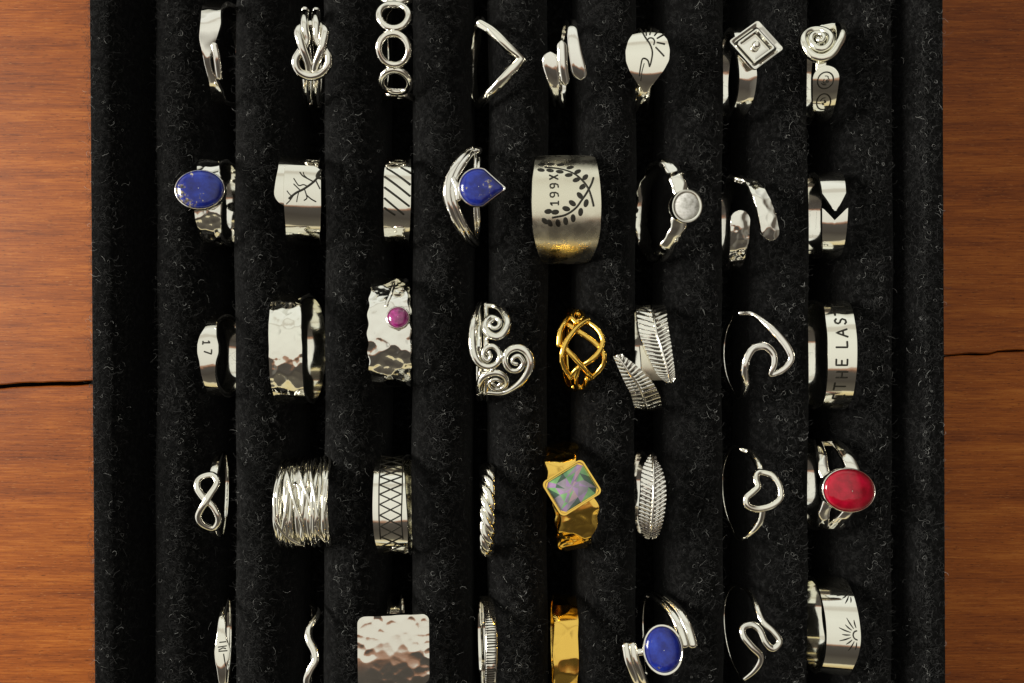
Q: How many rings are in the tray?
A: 40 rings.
